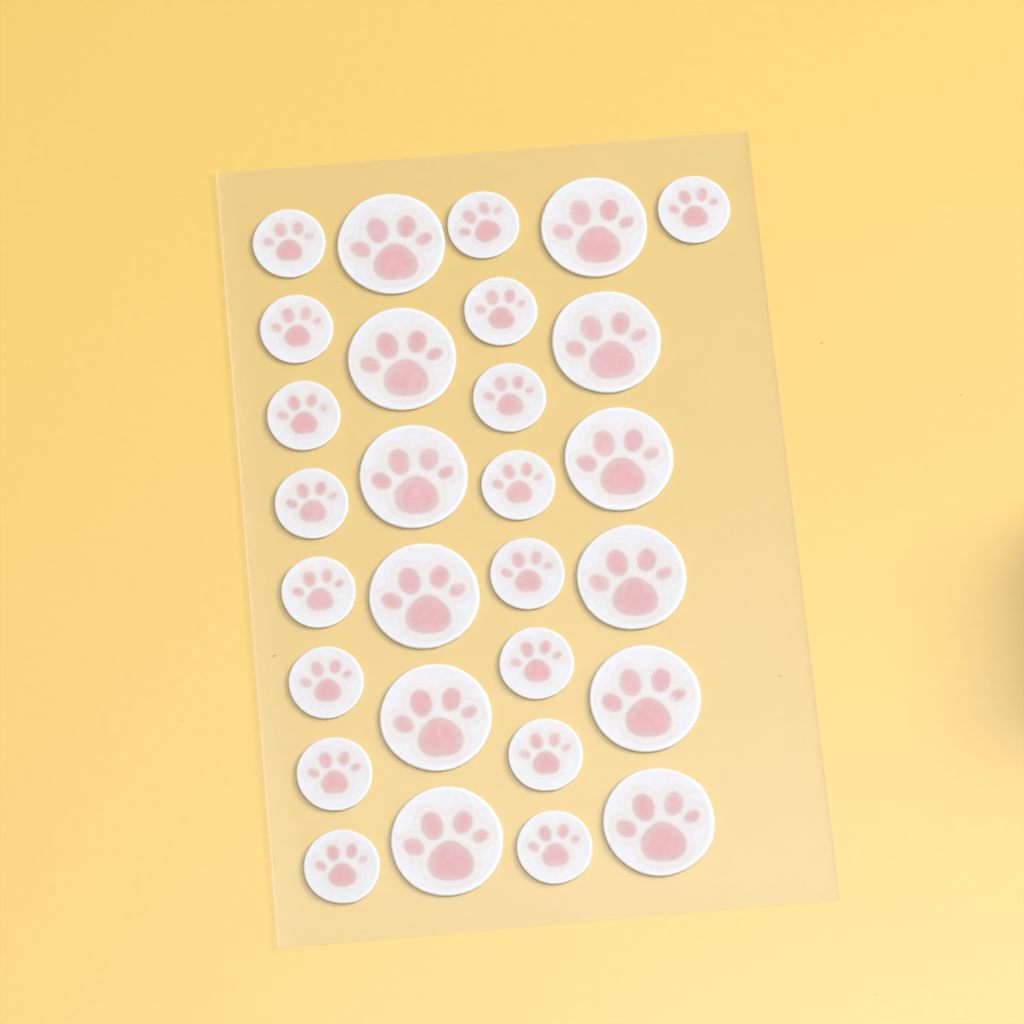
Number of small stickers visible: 17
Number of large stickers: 12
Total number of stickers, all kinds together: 29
